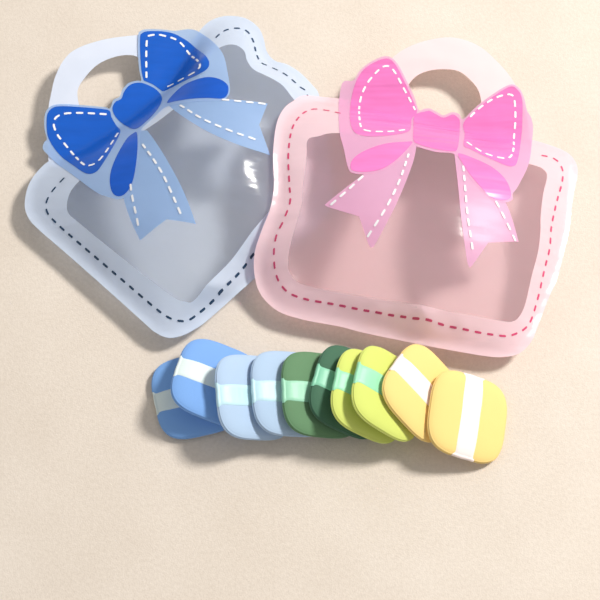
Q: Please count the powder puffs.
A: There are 10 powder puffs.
